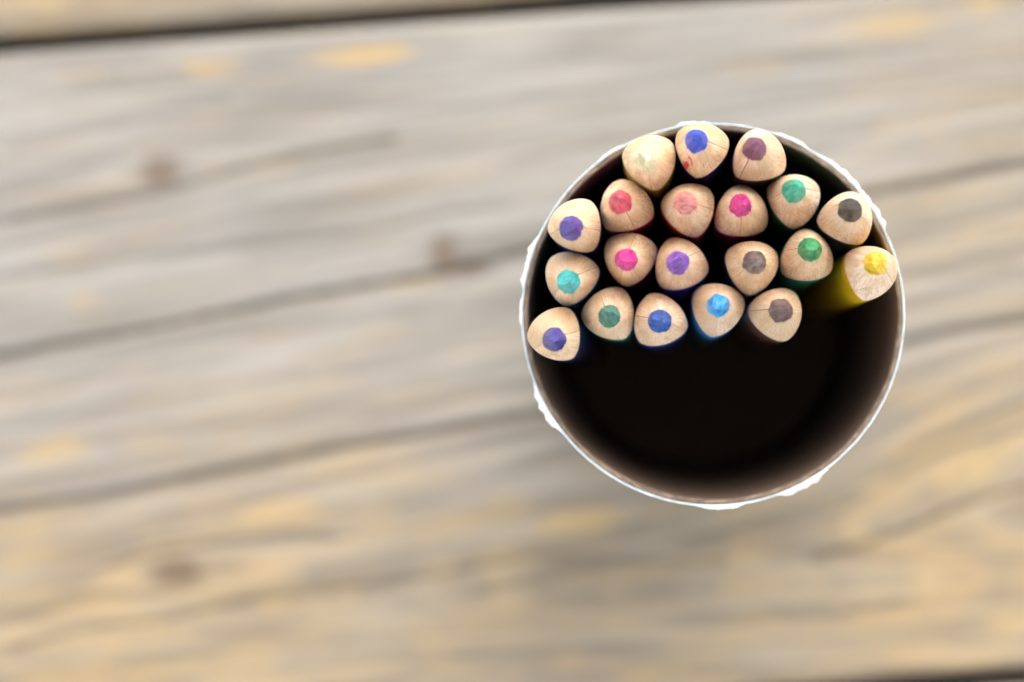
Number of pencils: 20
